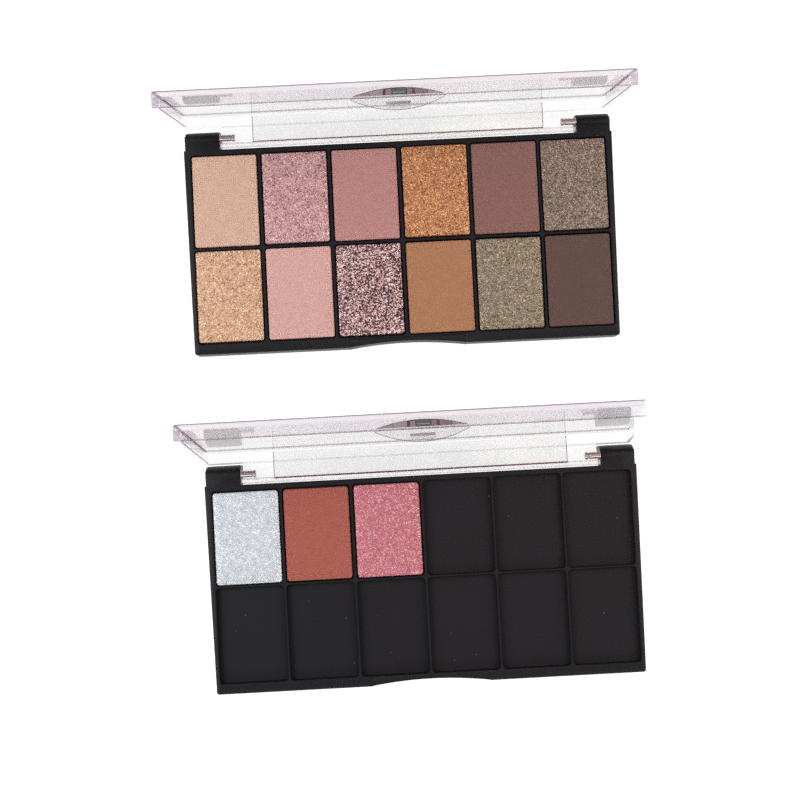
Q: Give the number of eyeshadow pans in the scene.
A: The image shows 15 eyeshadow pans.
